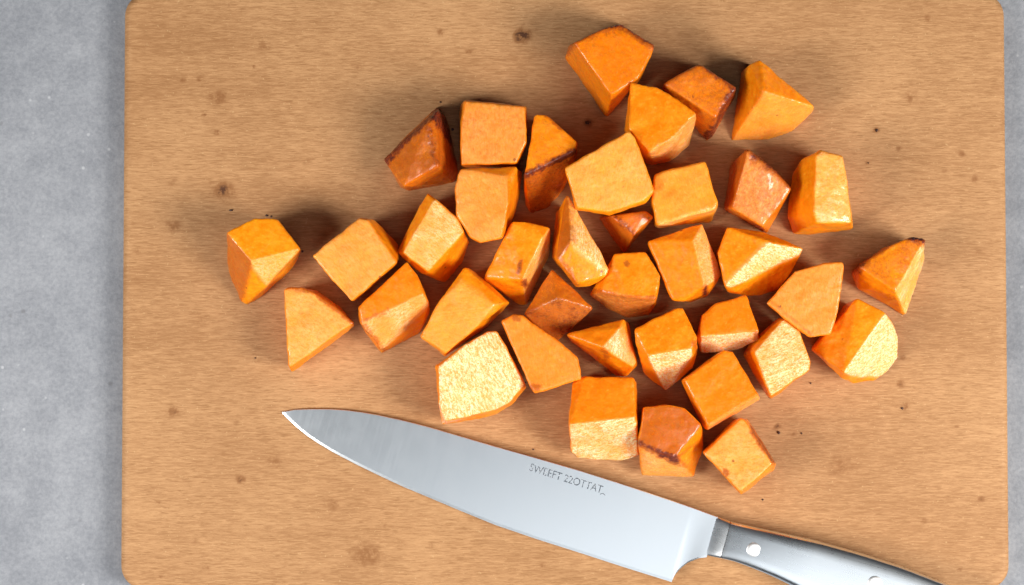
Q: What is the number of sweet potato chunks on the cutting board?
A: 38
